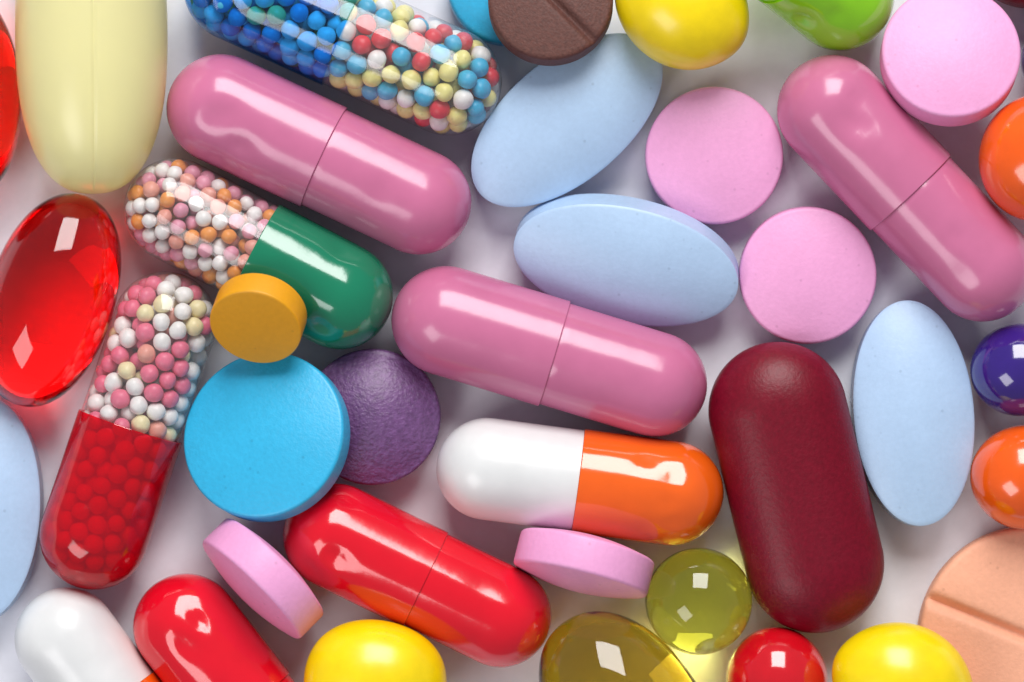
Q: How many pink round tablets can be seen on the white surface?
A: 5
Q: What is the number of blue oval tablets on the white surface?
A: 4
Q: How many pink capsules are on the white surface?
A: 3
